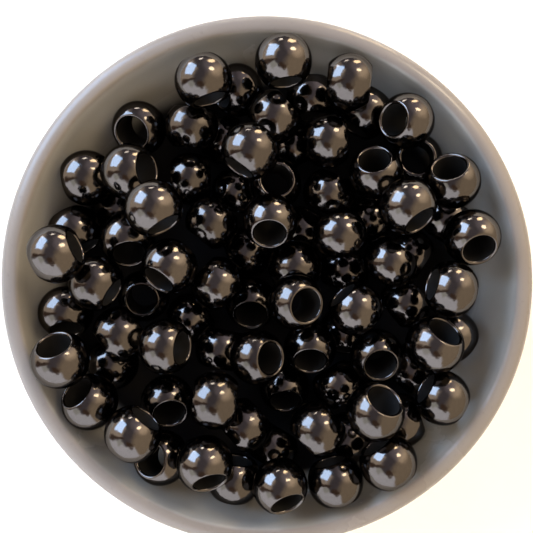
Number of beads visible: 83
